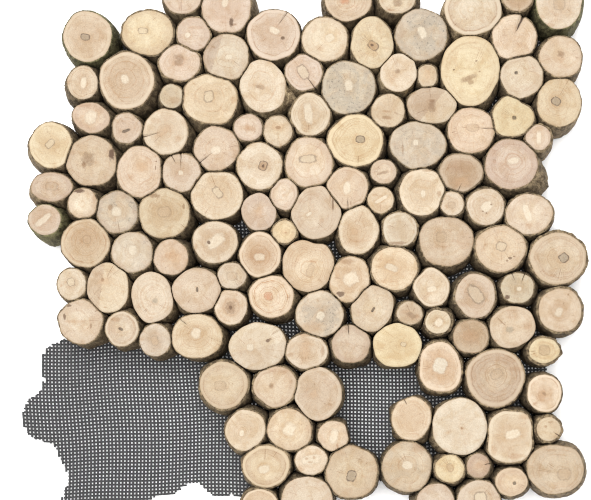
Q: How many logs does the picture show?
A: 133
